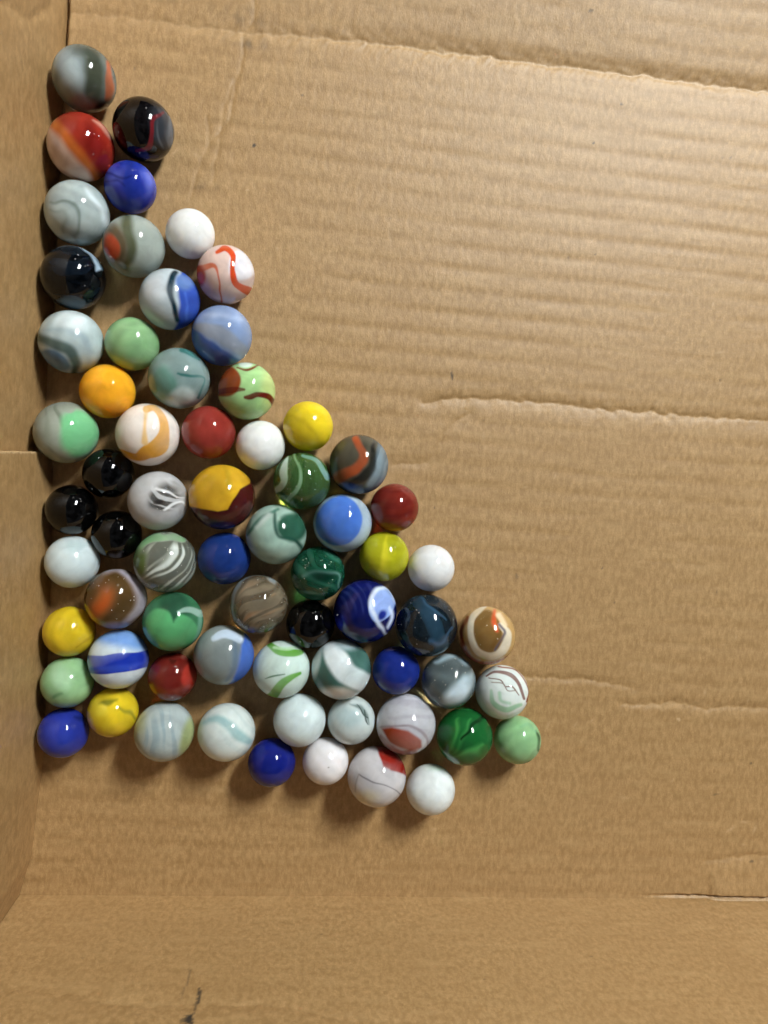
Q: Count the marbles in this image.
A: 67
